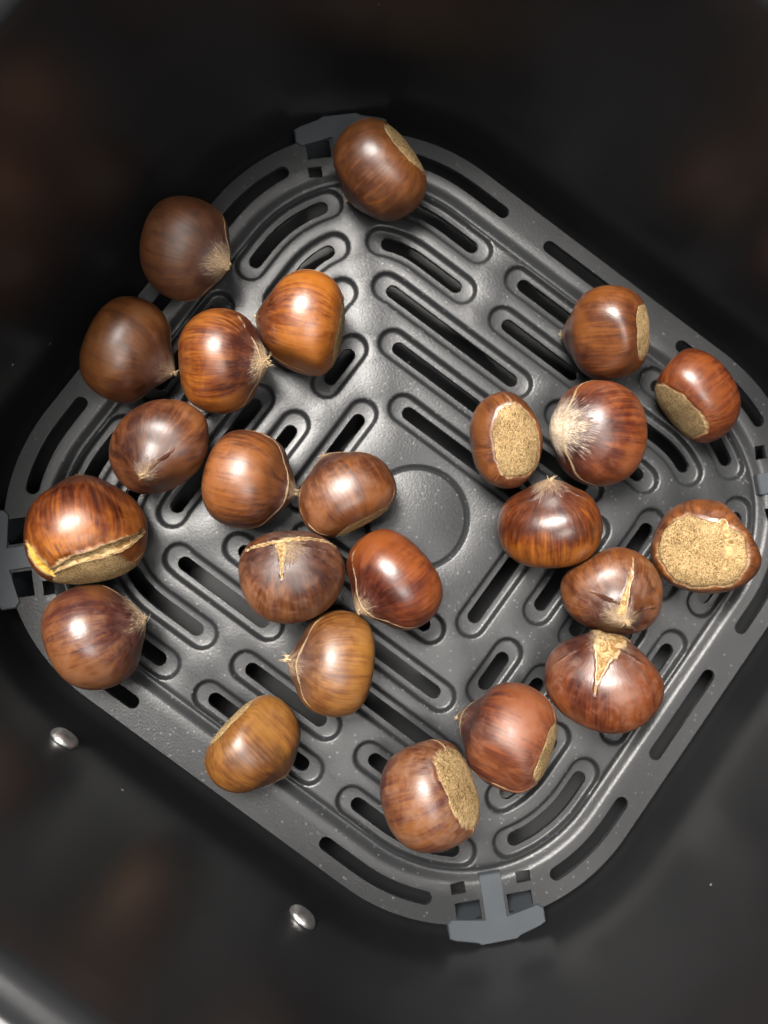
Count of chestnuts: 24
